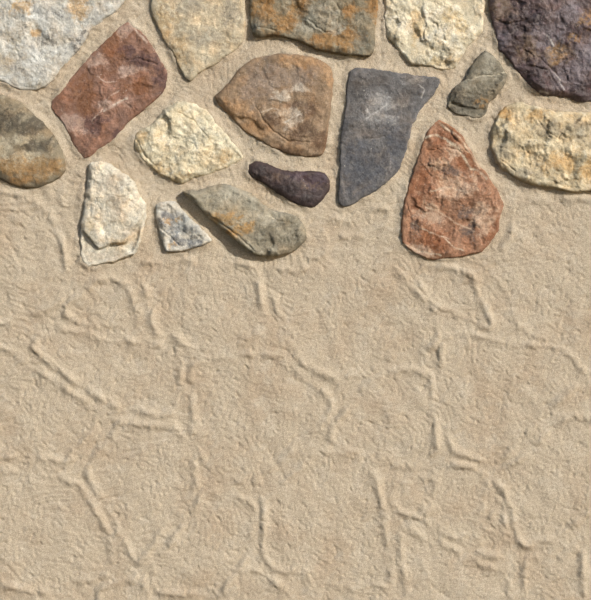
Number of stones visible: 17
